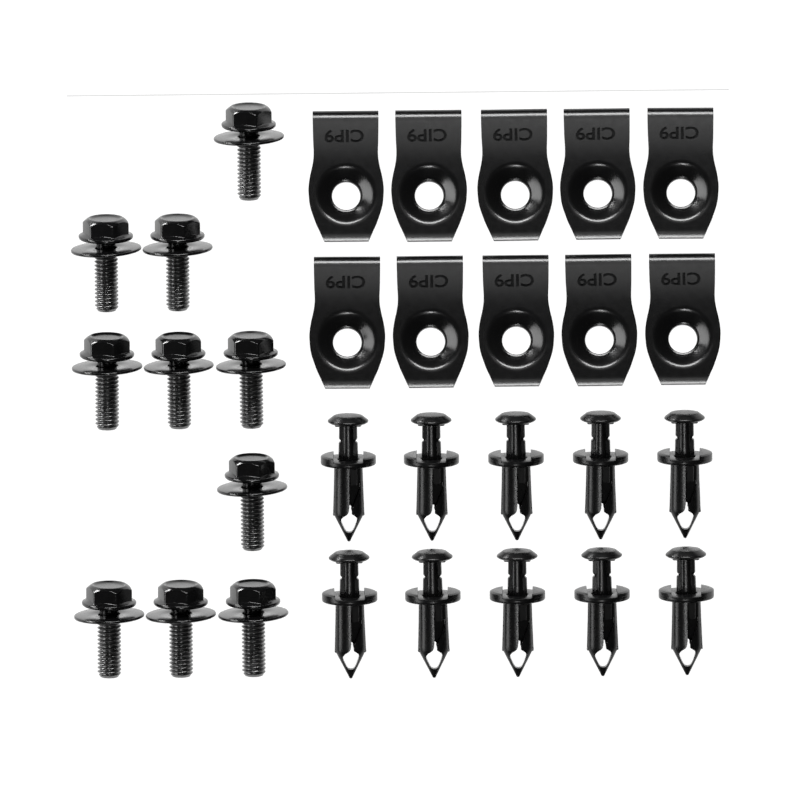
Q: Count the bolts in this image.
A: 10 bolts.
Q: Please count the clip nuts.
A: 10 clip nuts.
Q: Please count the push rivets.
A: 10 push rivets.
